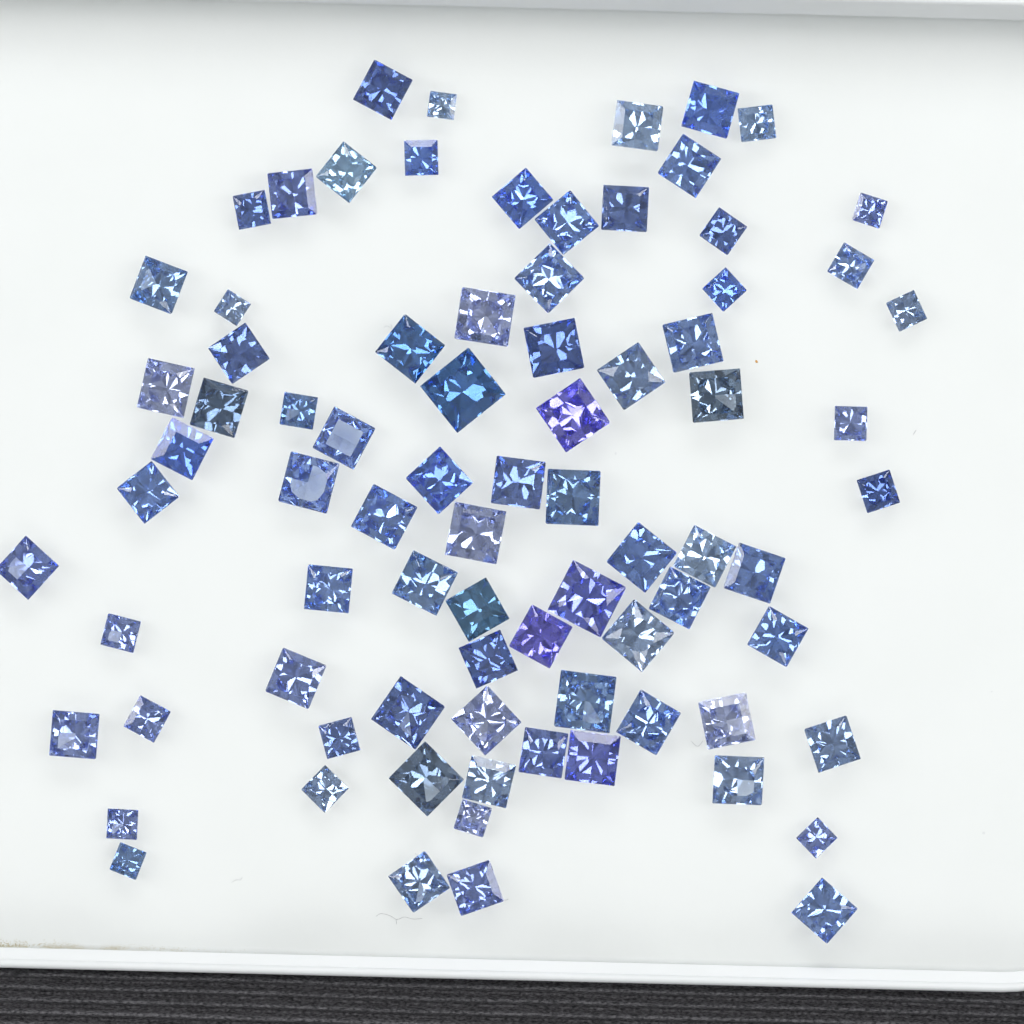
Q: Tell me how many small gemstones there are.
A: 21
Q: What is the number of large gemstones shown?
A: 60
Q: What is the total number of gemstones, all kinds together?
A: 81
